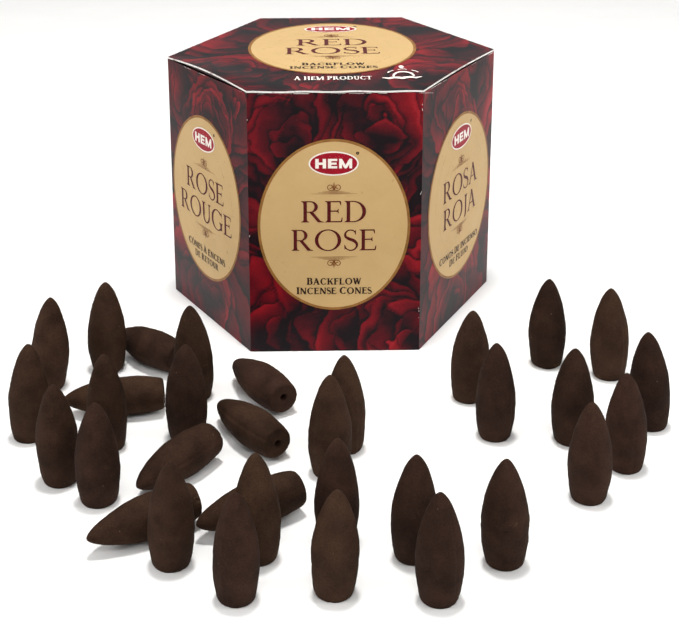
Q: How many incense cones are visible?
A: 33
